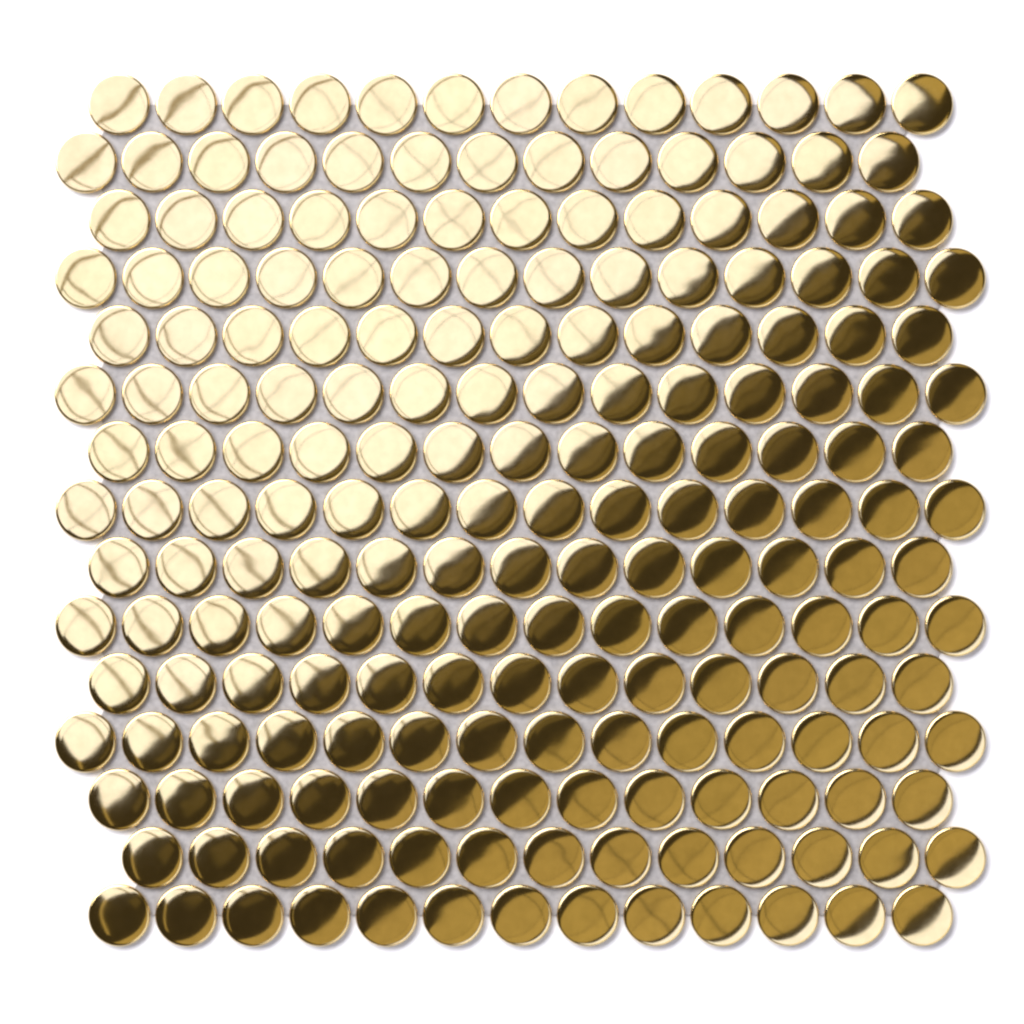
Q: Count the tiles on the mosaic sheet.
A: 200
